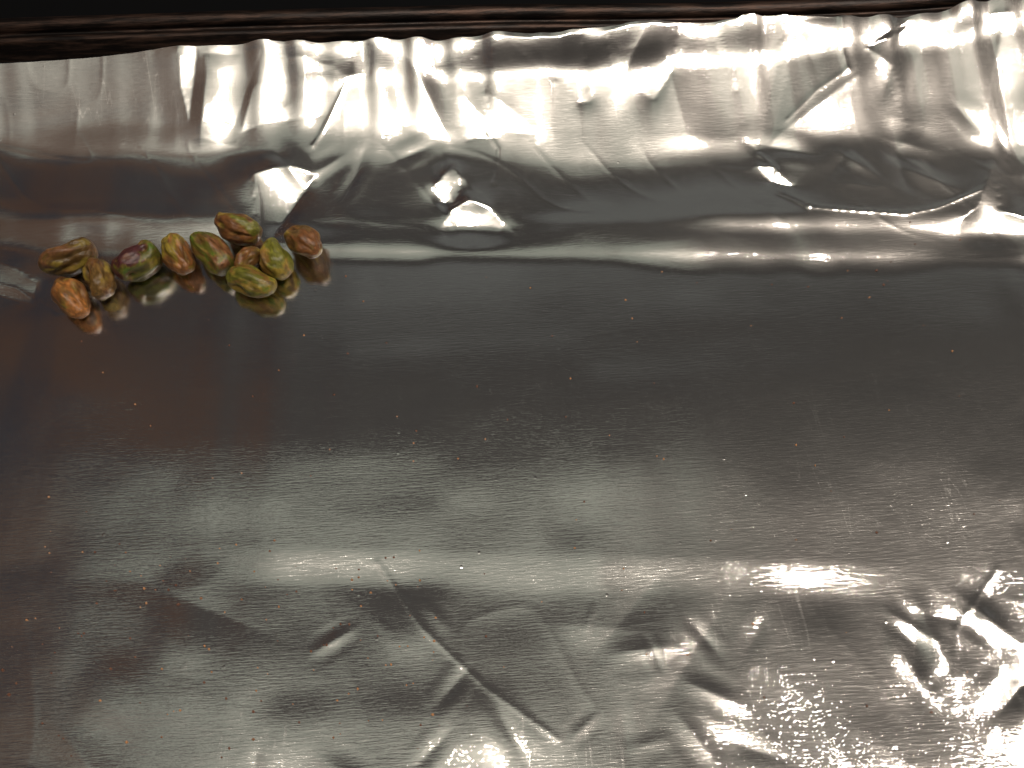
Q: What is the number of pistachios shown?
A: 11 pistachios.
